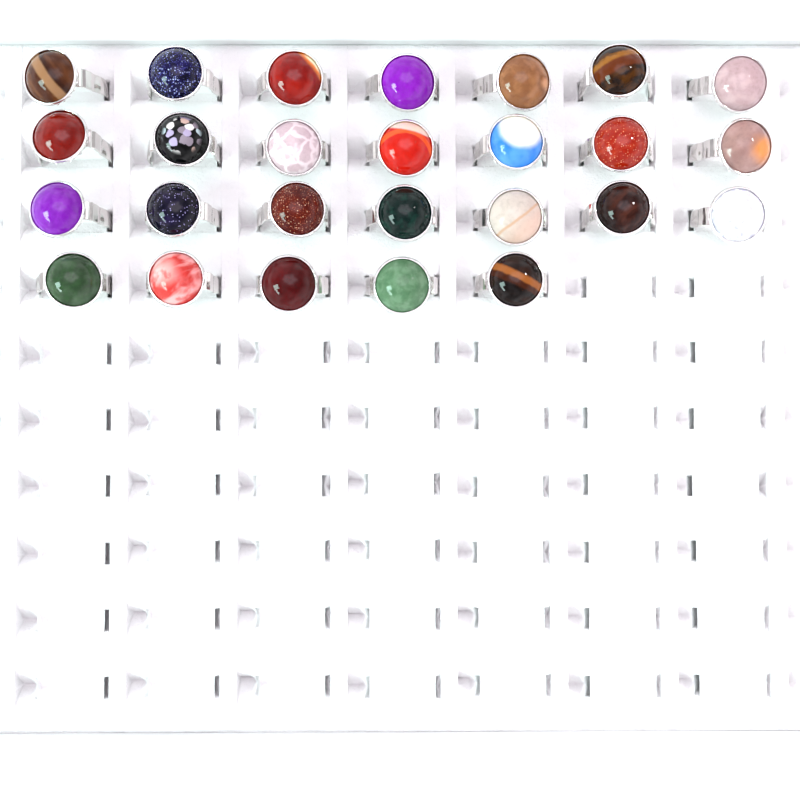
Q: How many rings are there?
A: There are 26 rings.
